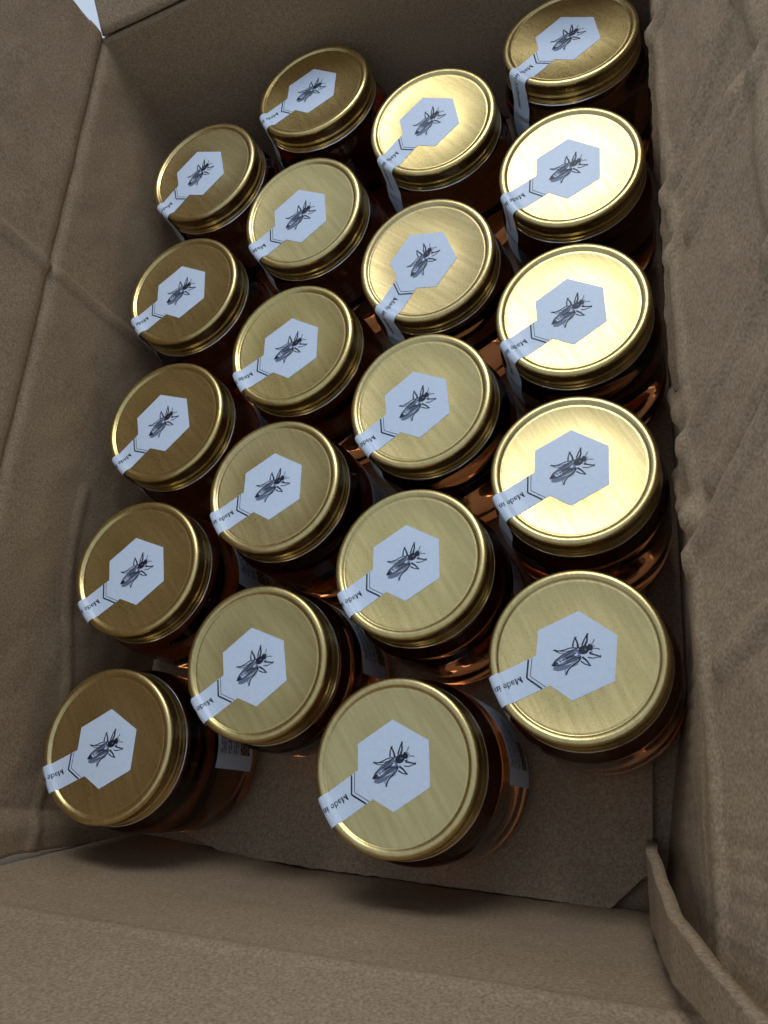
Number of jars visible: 20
